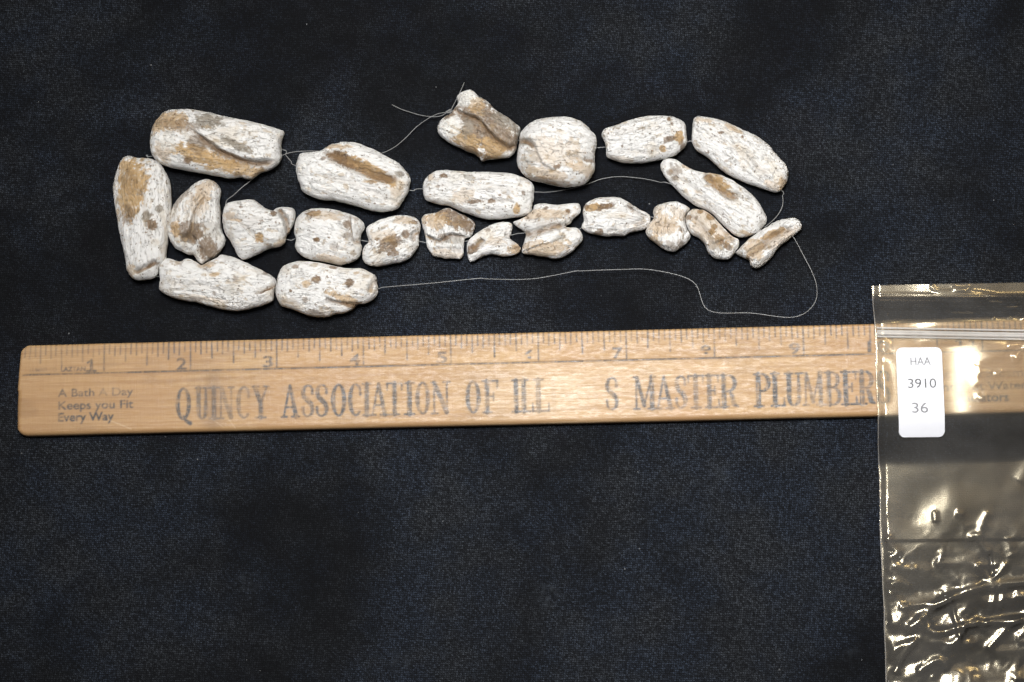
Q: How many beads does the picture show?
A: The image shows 22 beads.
